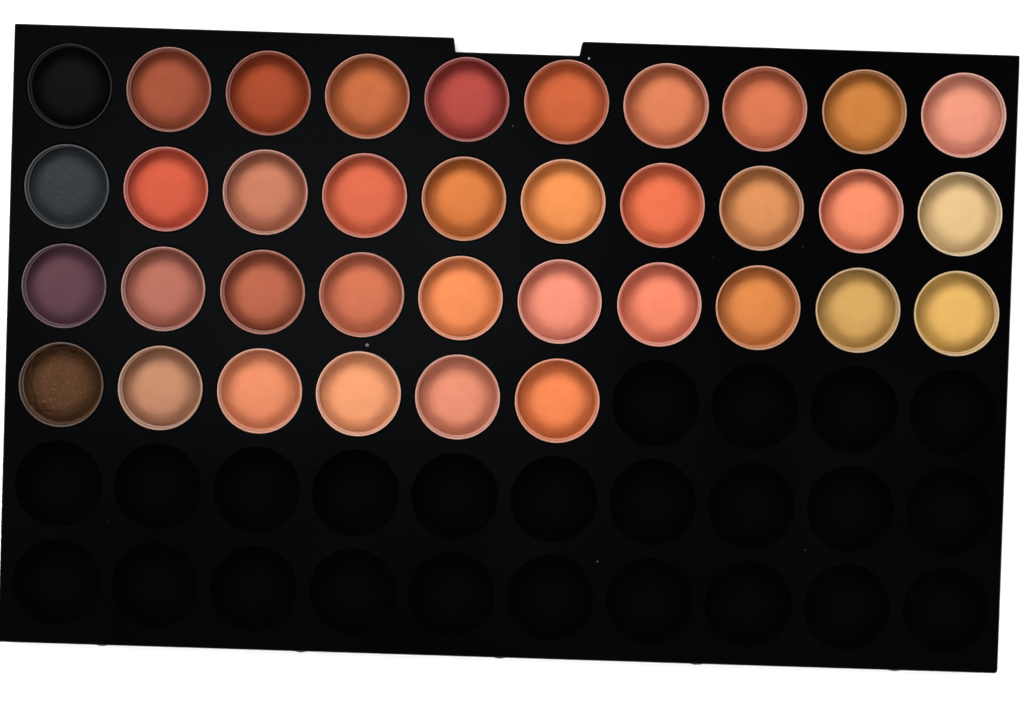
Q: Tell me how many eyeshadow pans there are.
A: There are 36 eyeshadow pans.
